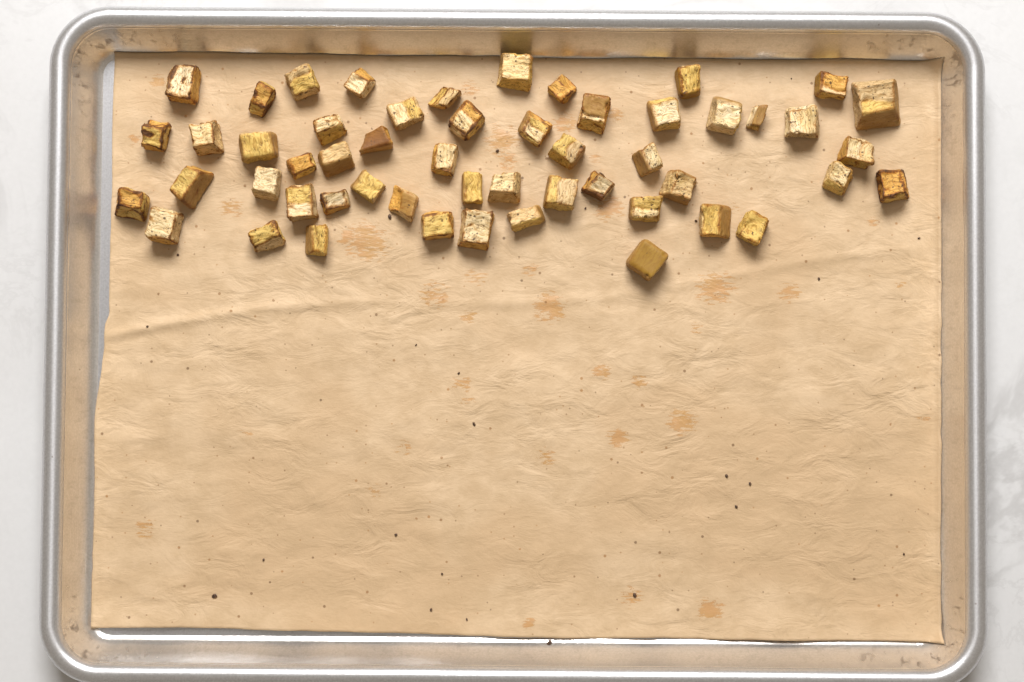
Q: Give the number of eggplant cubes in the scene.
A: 53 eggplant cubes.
